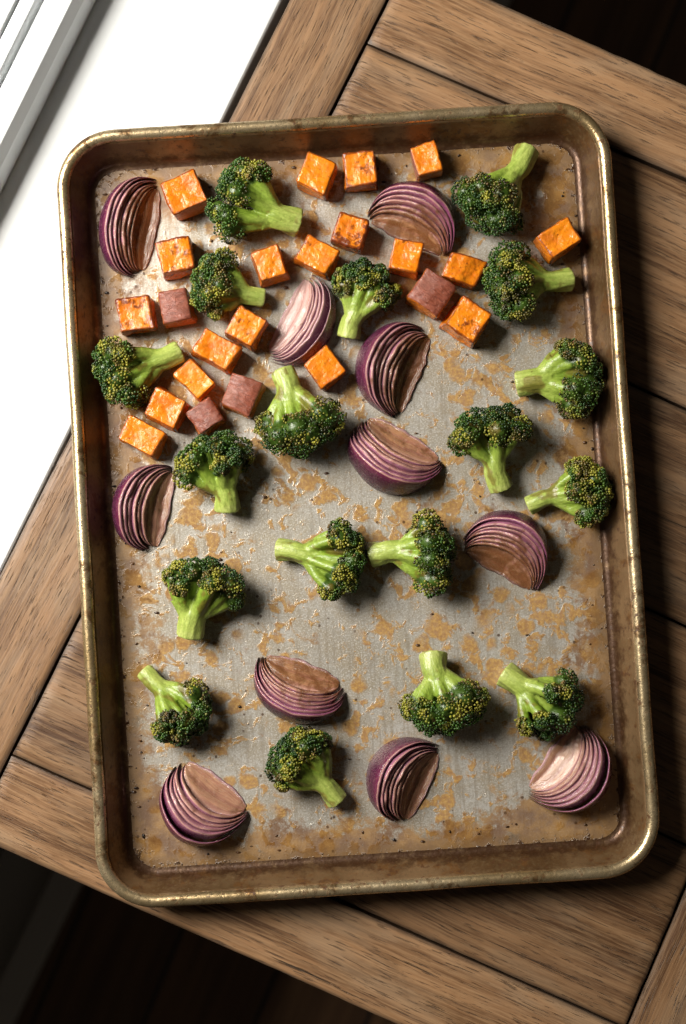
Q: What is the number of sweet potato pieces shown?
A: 23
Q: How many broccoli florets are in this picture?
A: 18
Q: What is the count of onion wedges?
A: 11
